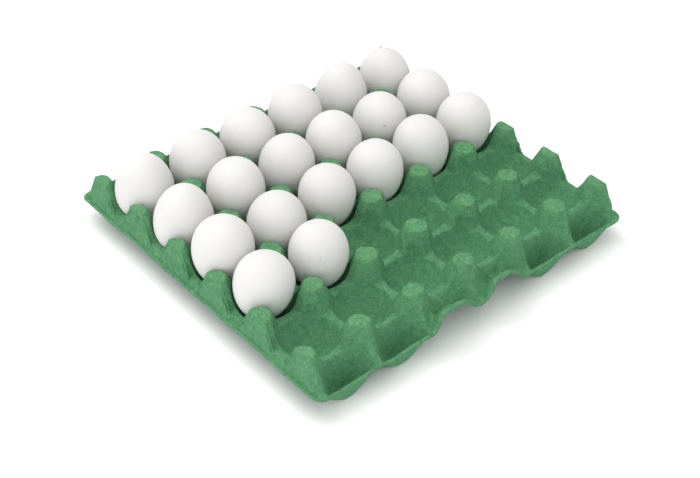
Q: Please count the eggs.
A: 20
